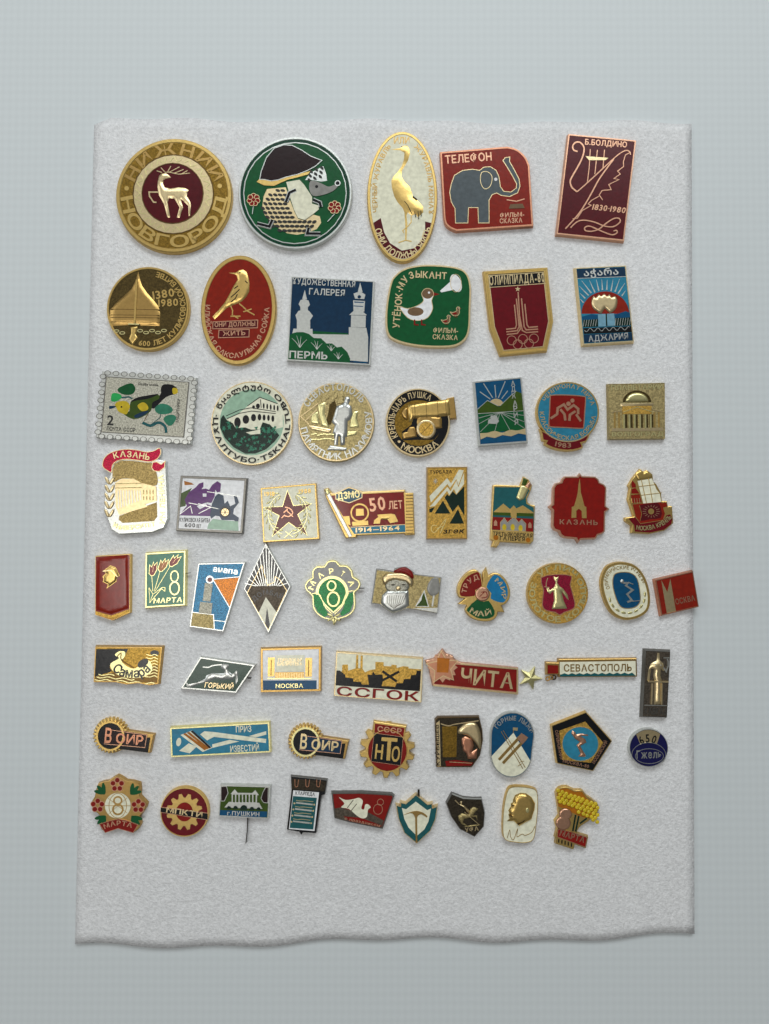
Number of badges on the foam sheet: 60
